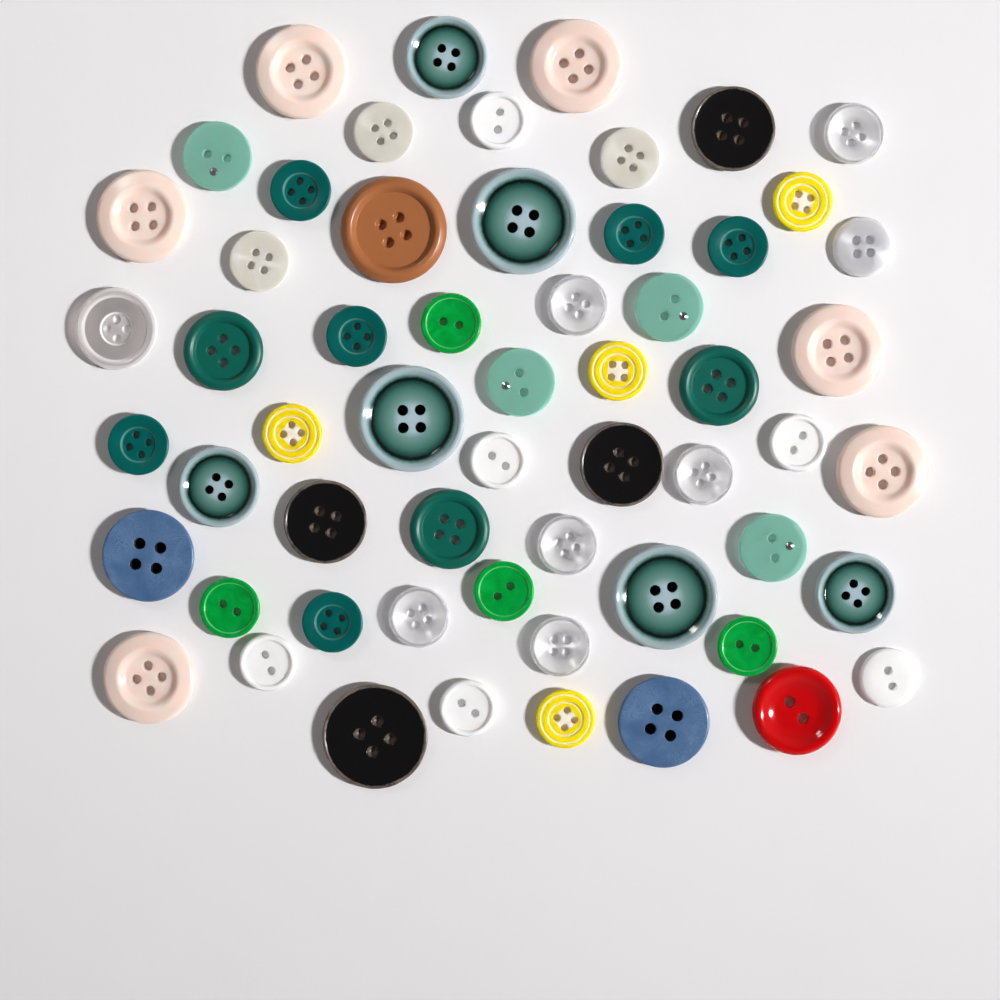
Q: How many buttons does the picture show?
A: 58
